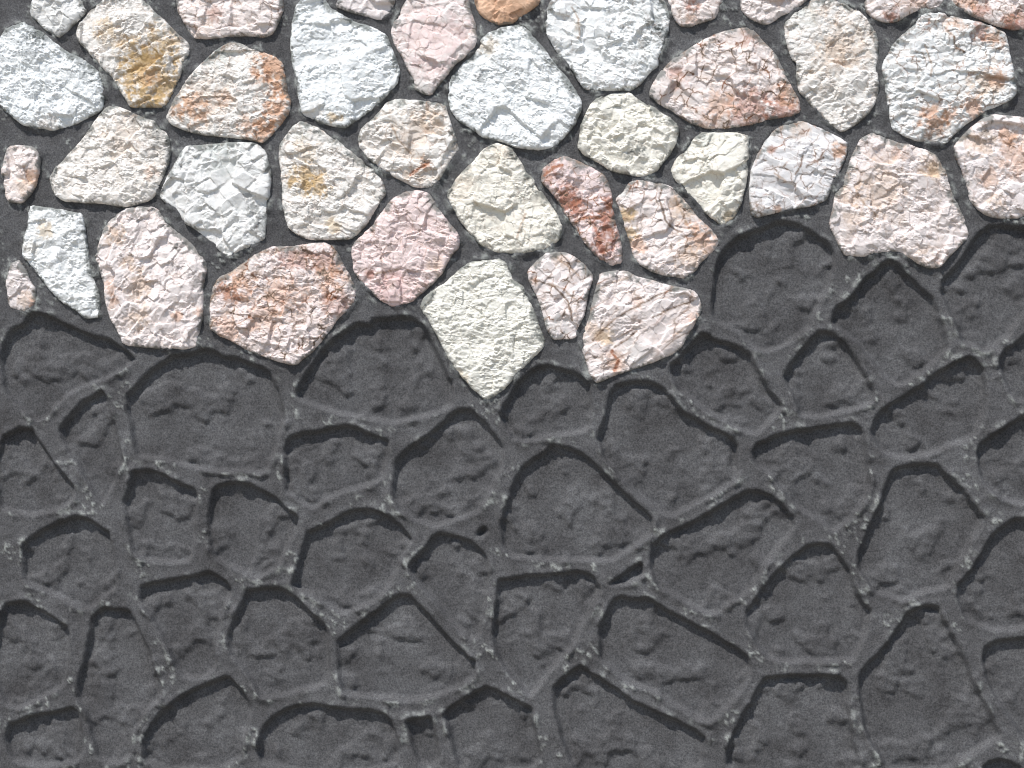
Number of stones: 39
